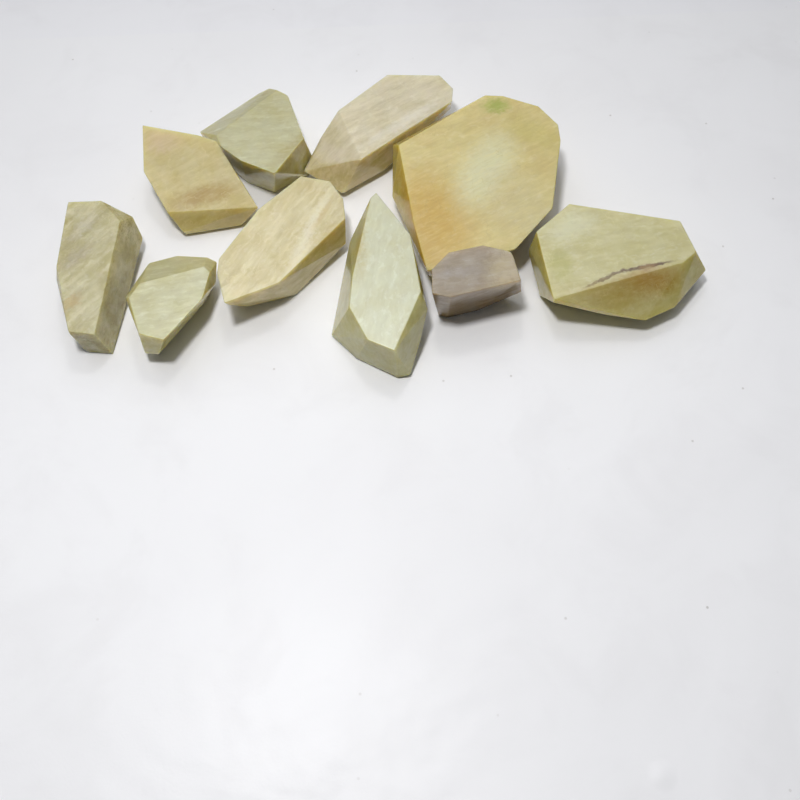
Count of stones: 10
